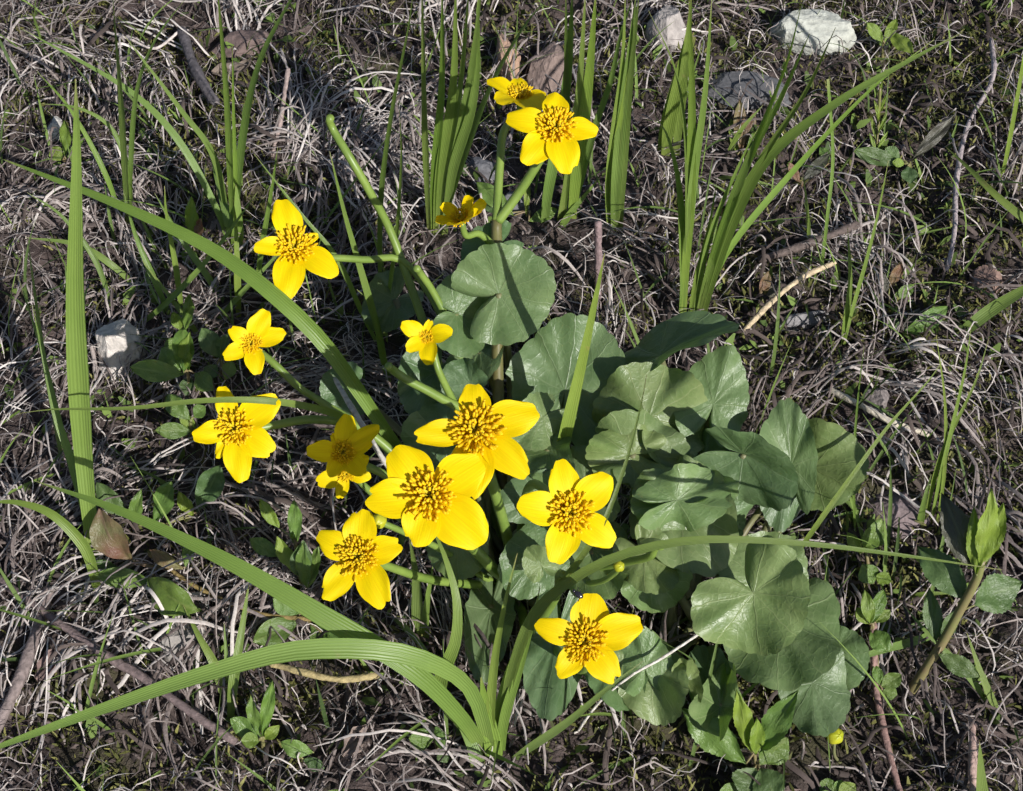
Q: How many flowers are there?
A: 14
